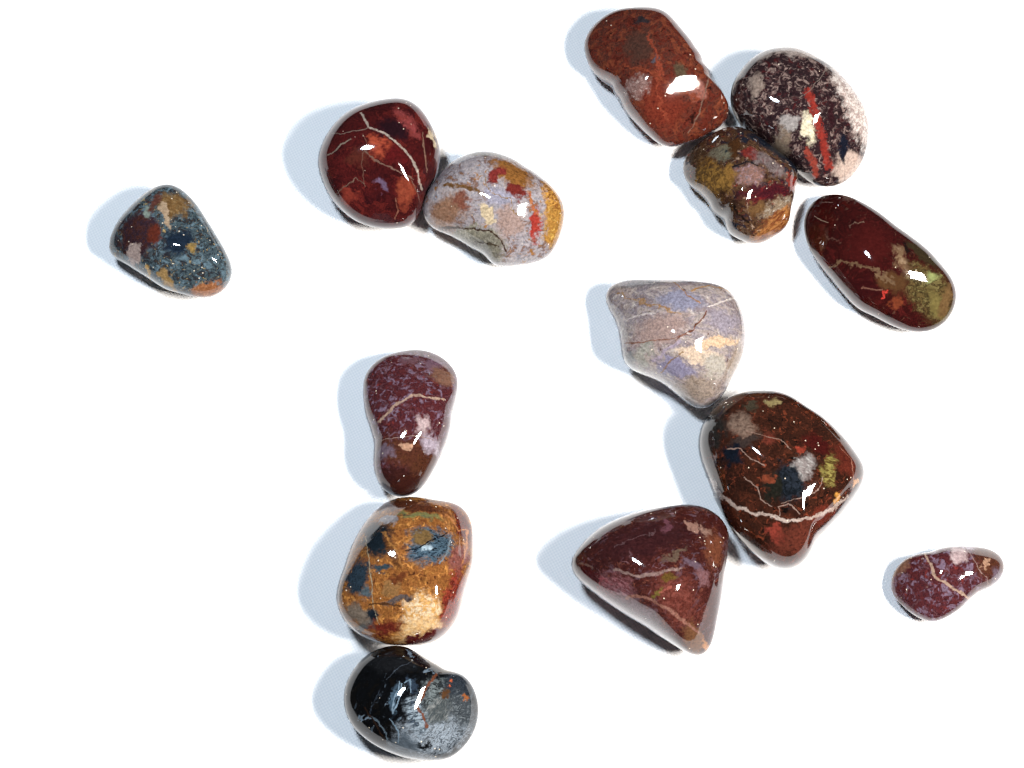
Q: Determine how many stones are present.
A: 14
